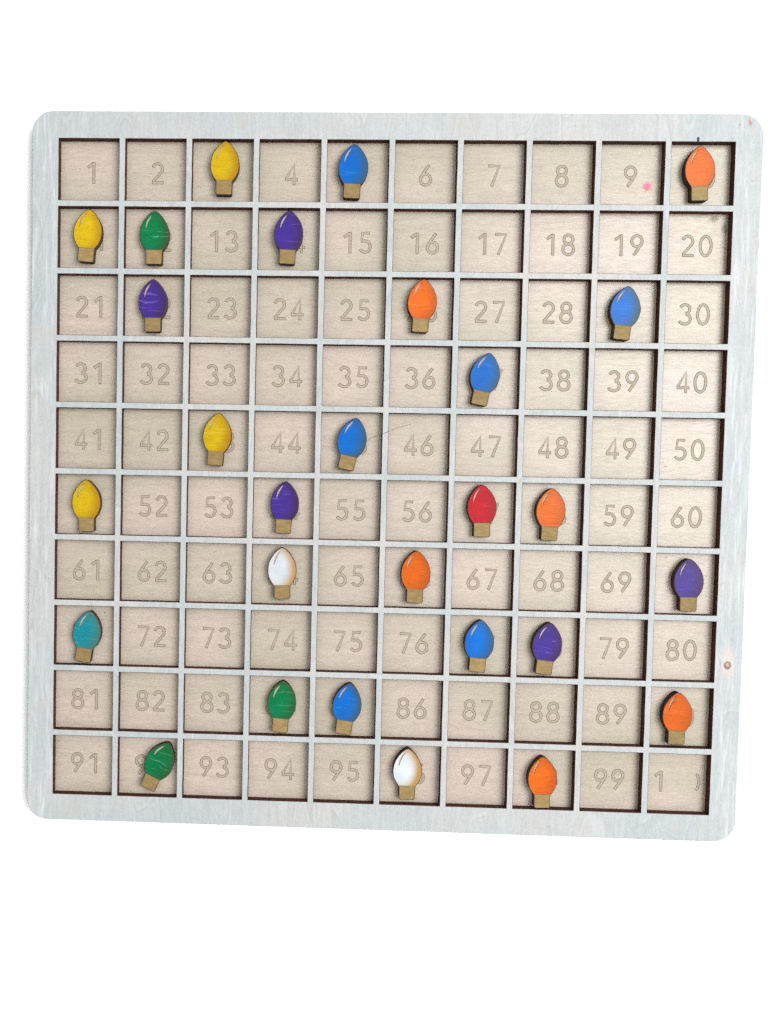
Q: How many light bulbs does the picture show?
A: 28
